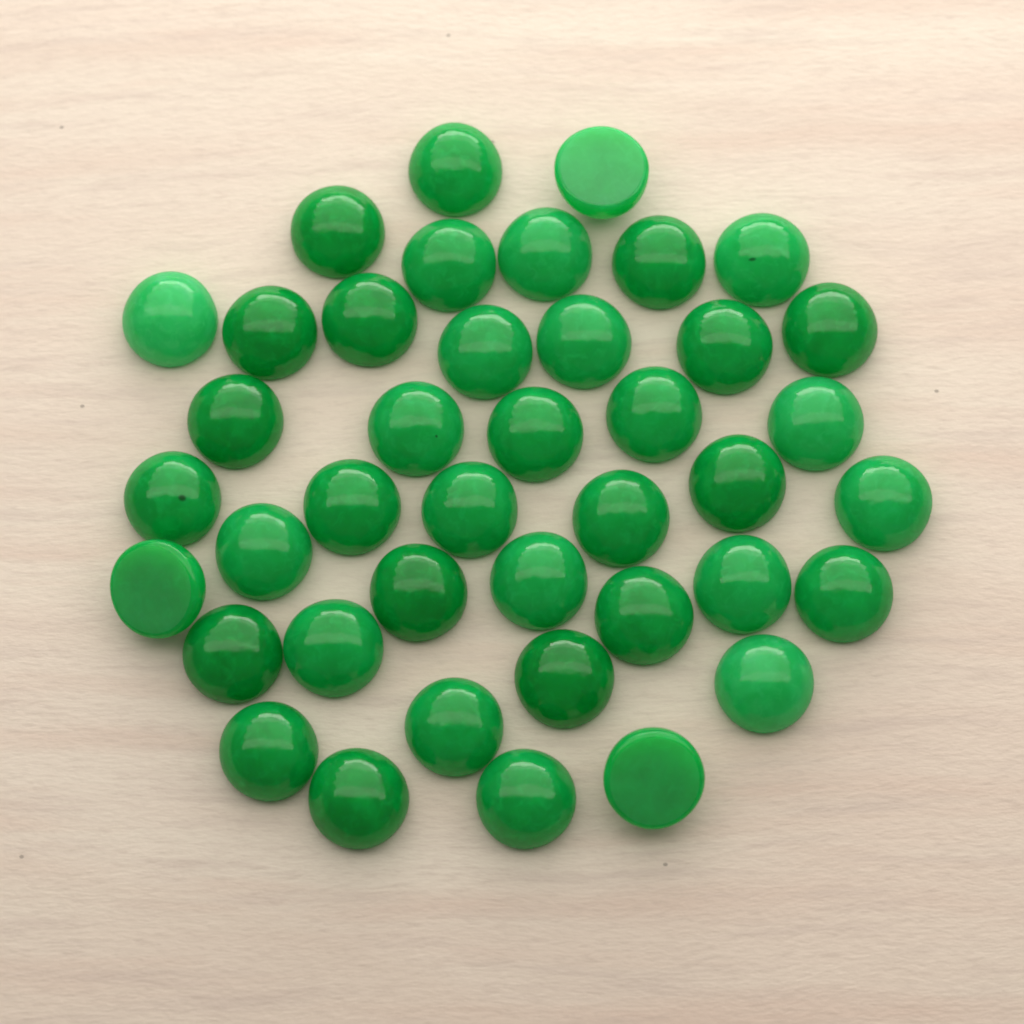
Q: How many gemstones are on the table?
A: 41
